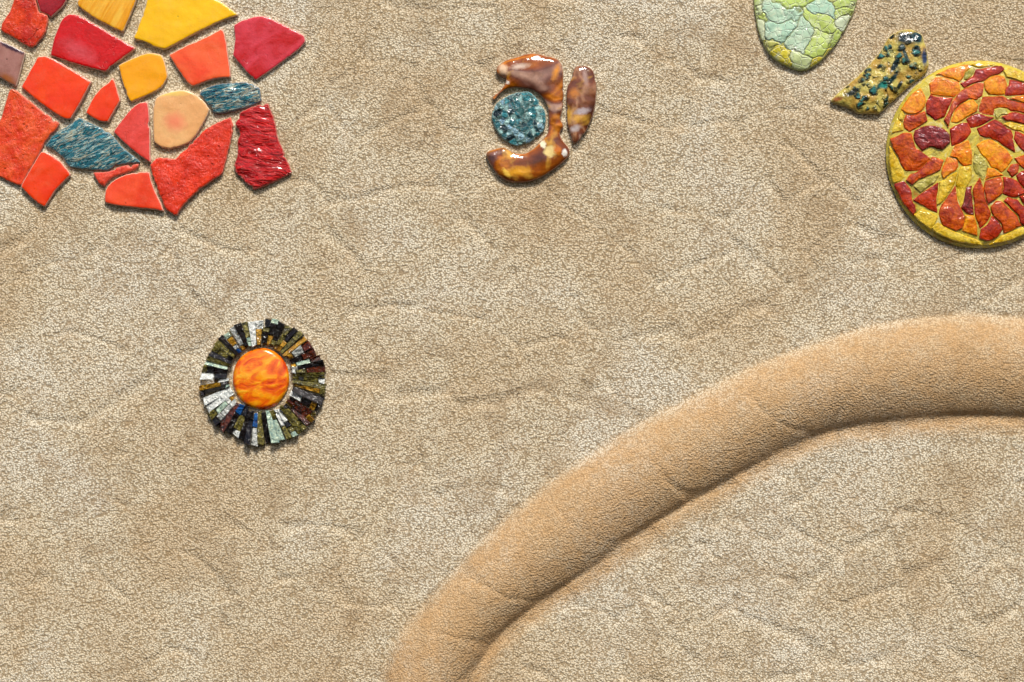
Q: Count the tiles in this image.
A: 19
